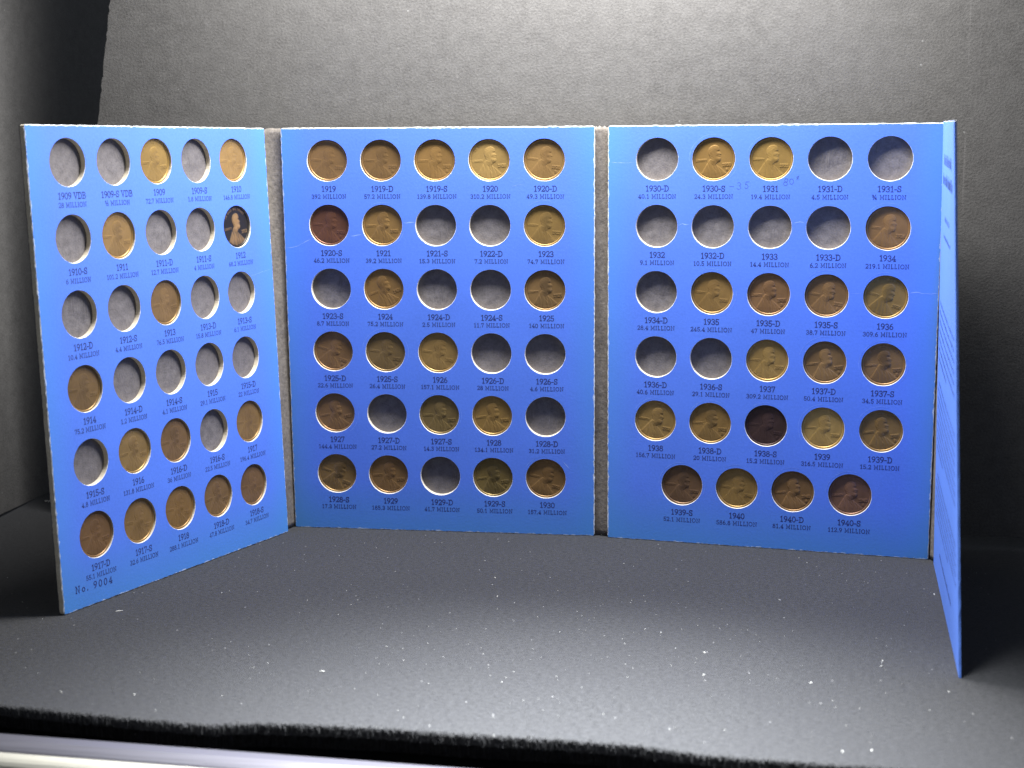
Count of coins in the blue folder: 53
